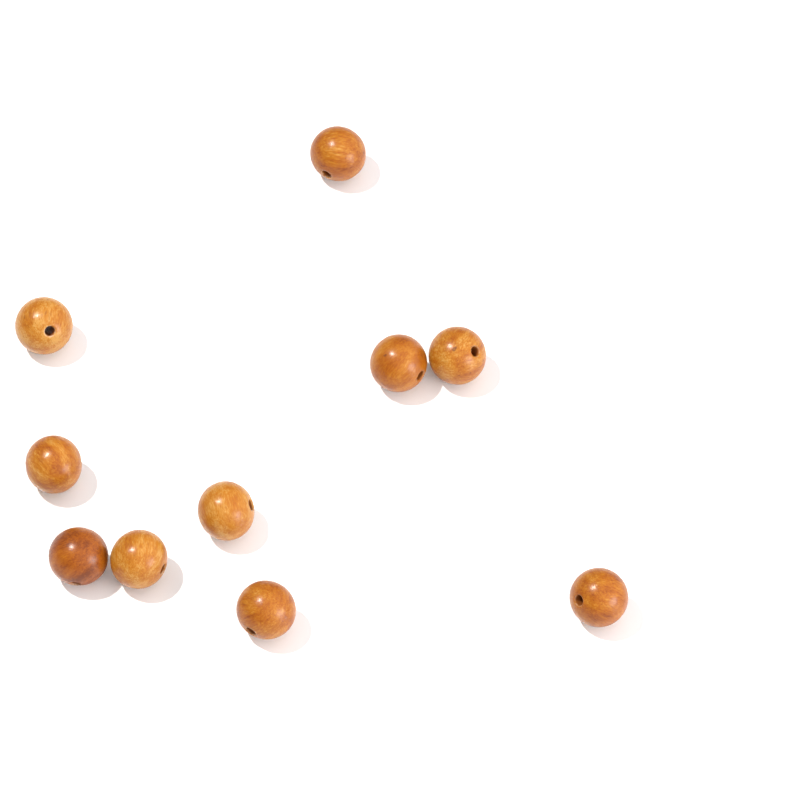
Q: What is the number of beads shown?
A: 10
